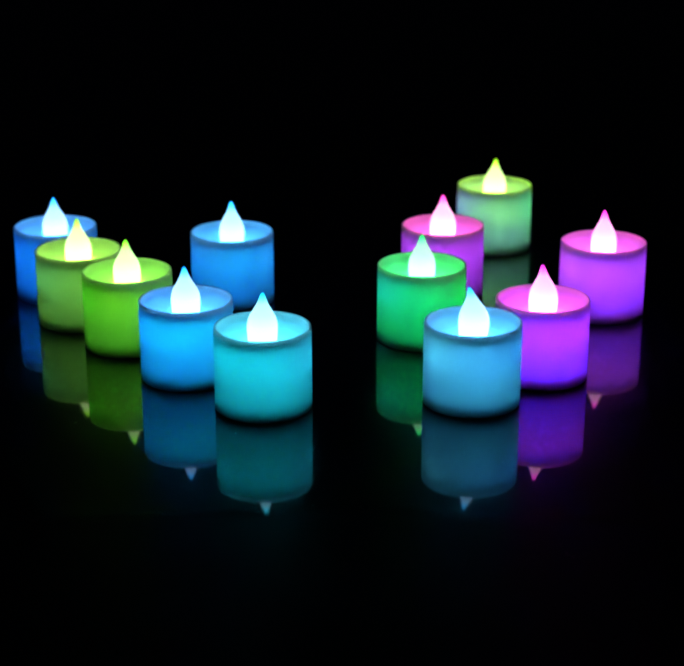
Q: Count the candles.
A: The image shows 12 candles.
